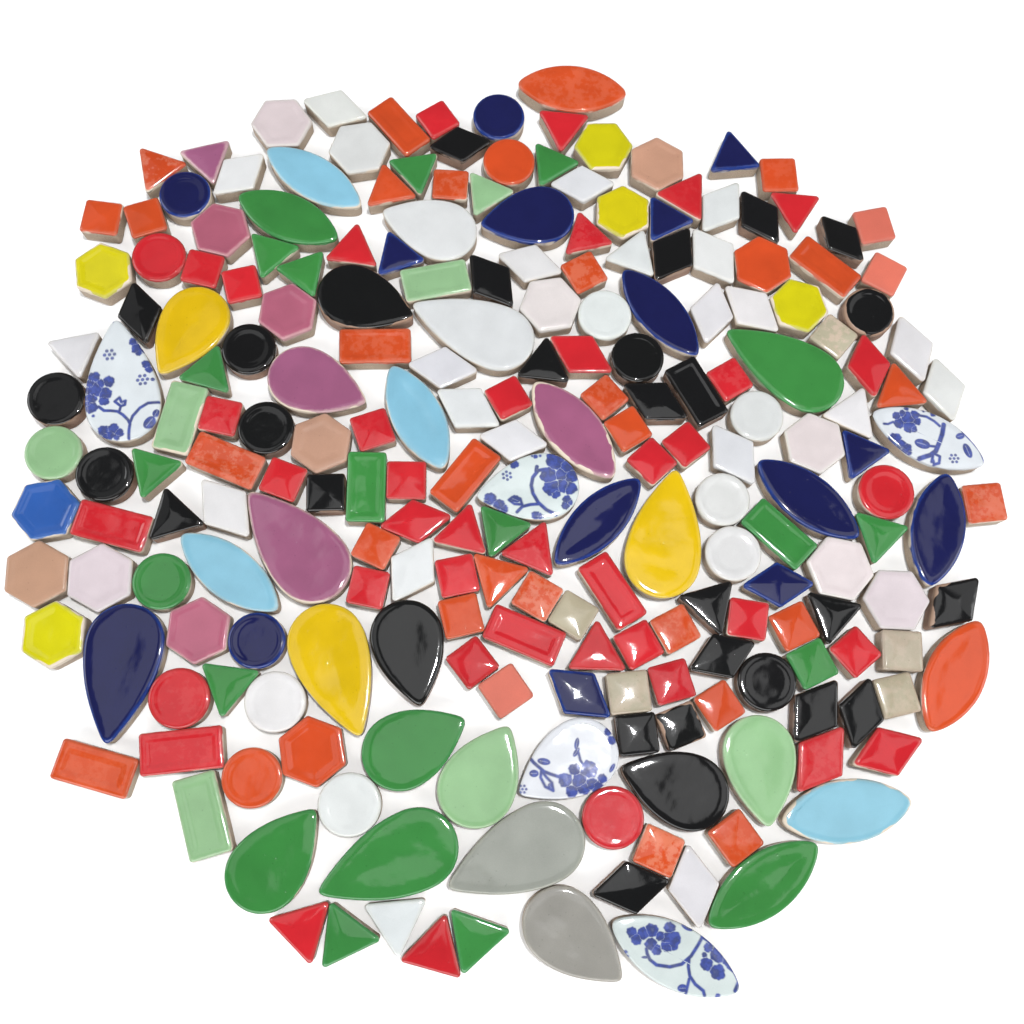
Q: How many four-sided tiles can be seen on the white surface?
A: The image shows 98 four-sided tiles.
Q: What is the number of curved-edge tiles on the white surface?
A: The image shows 62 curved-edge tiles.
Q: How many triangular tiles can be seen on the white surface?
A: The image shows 39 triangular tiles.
